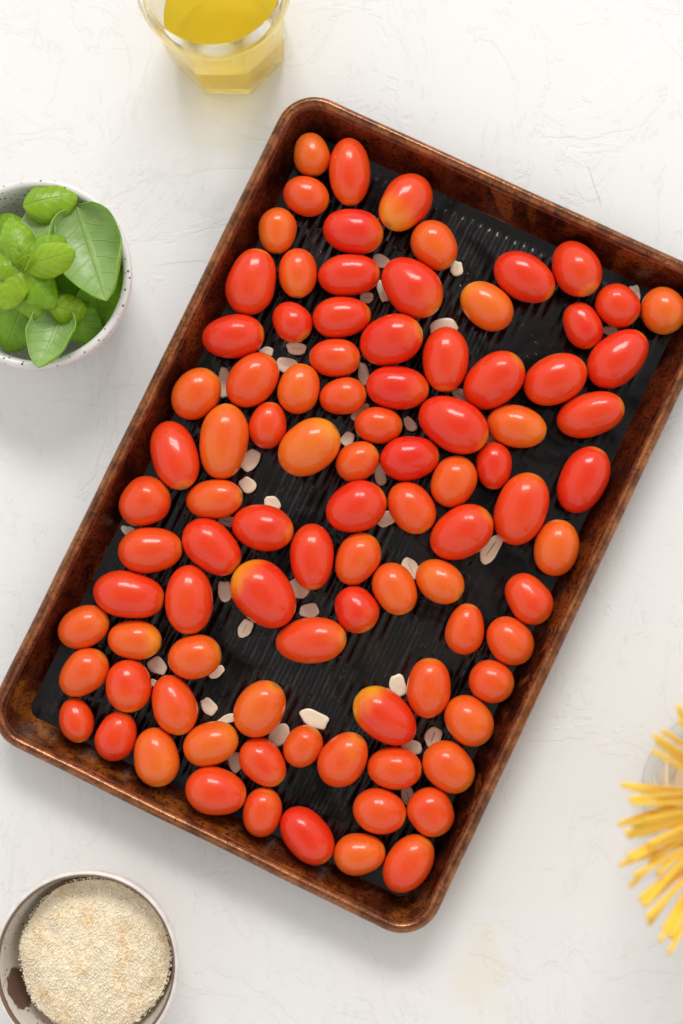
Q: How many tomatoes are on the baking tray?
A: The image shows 93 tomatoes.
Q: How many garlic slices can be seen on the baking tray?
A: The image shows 42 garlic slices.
